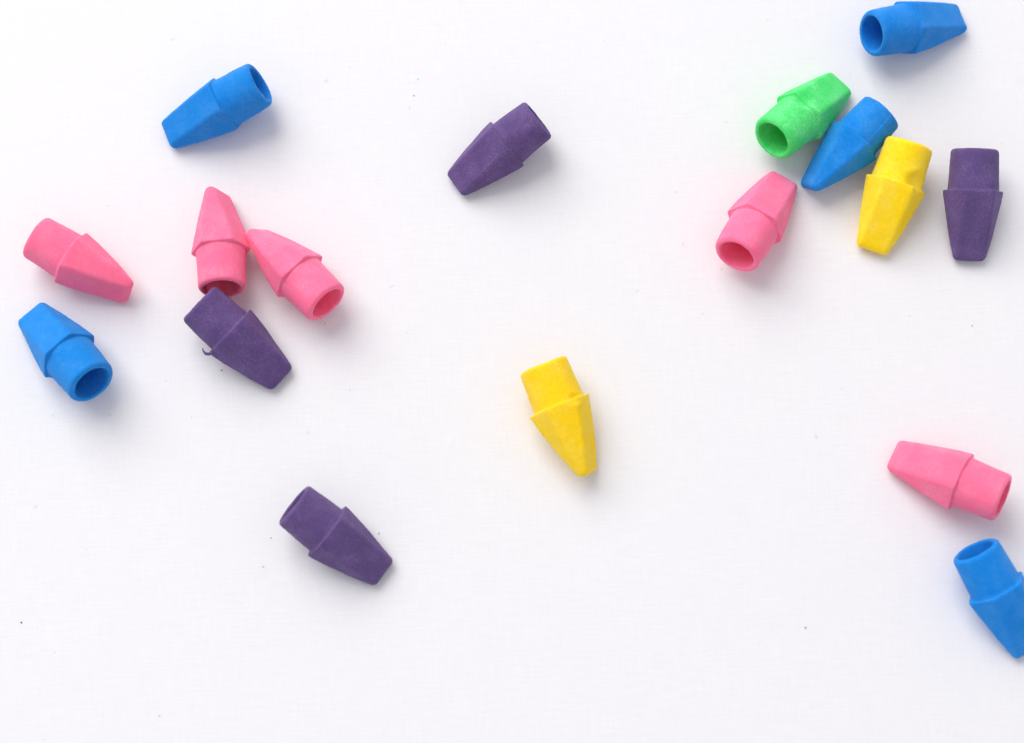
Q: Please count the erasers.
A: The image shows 17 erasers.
